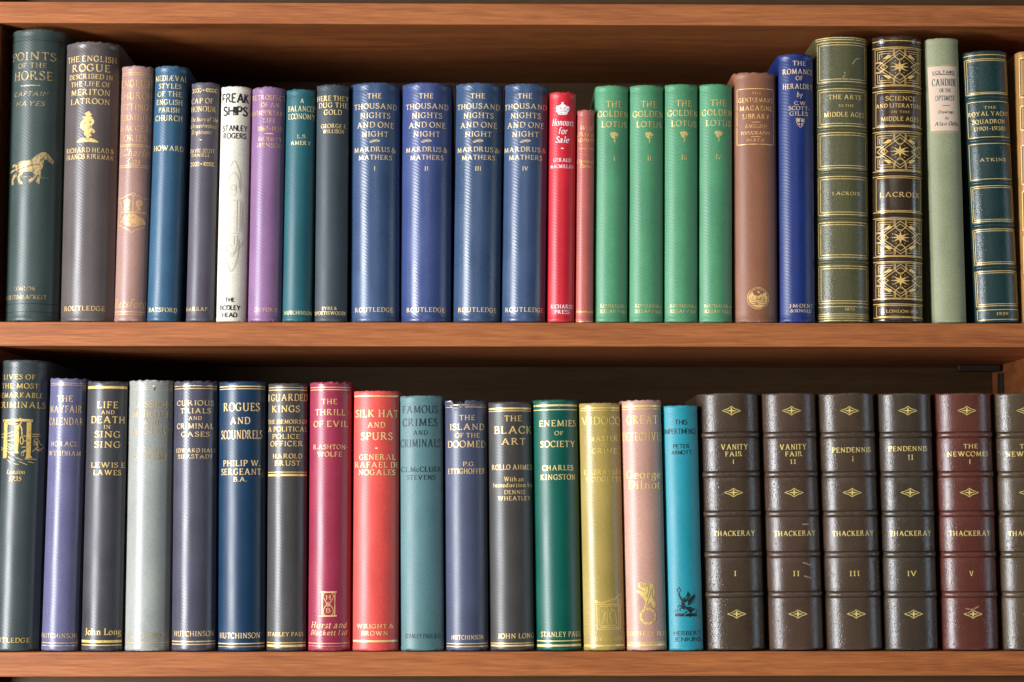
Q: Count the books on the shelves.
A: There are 48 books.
